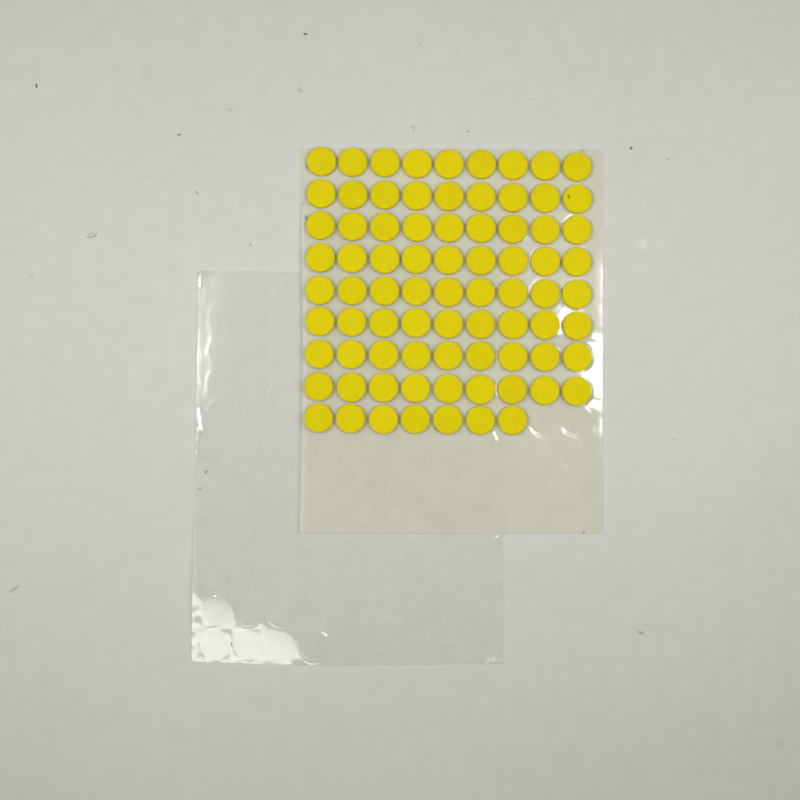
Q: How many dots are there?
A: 79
